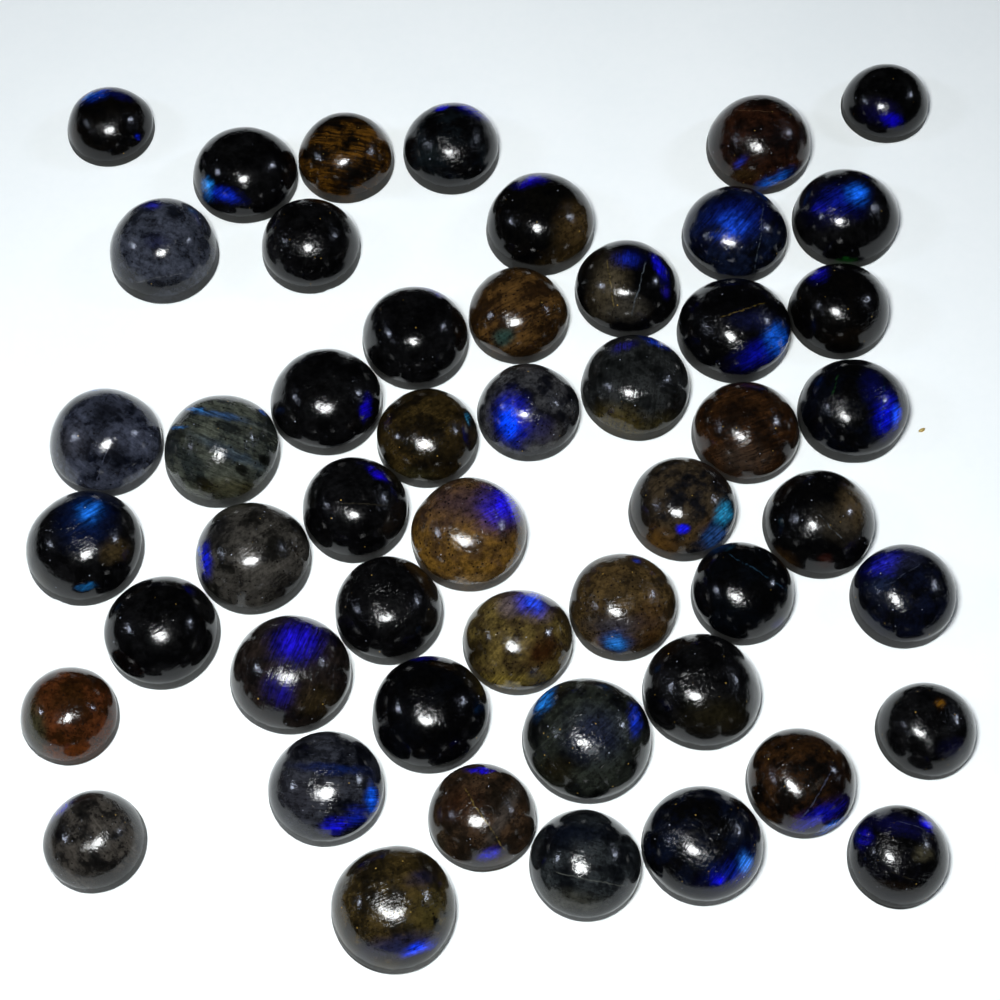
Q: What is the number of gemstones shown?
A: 50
